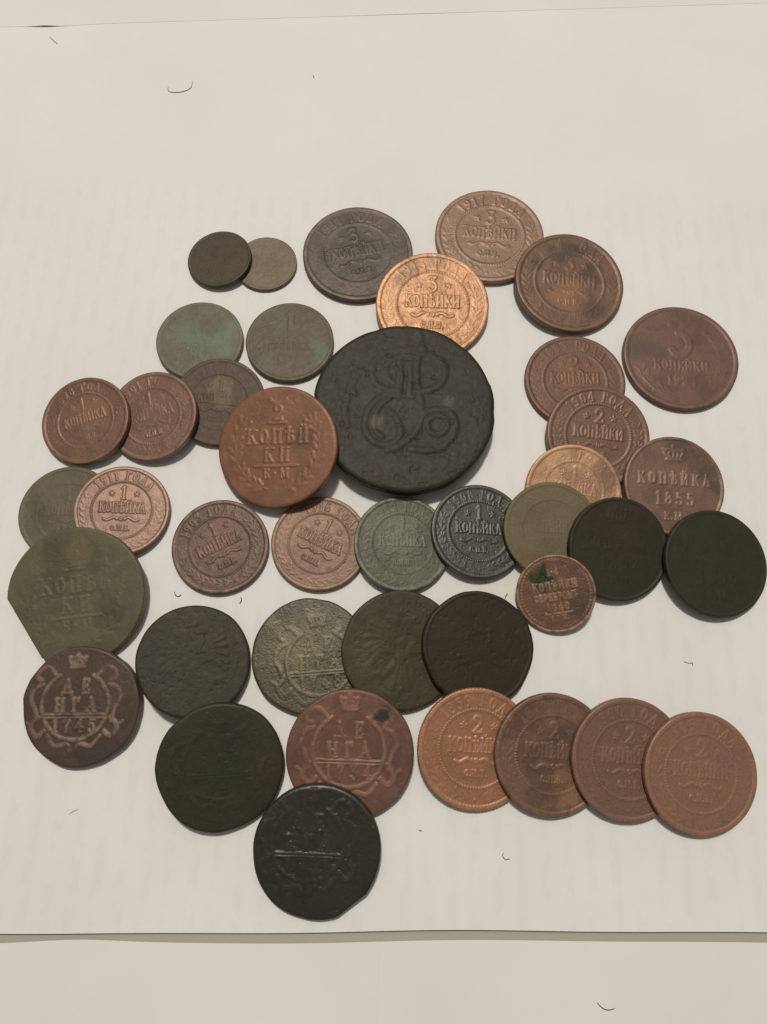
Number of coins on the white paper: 41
